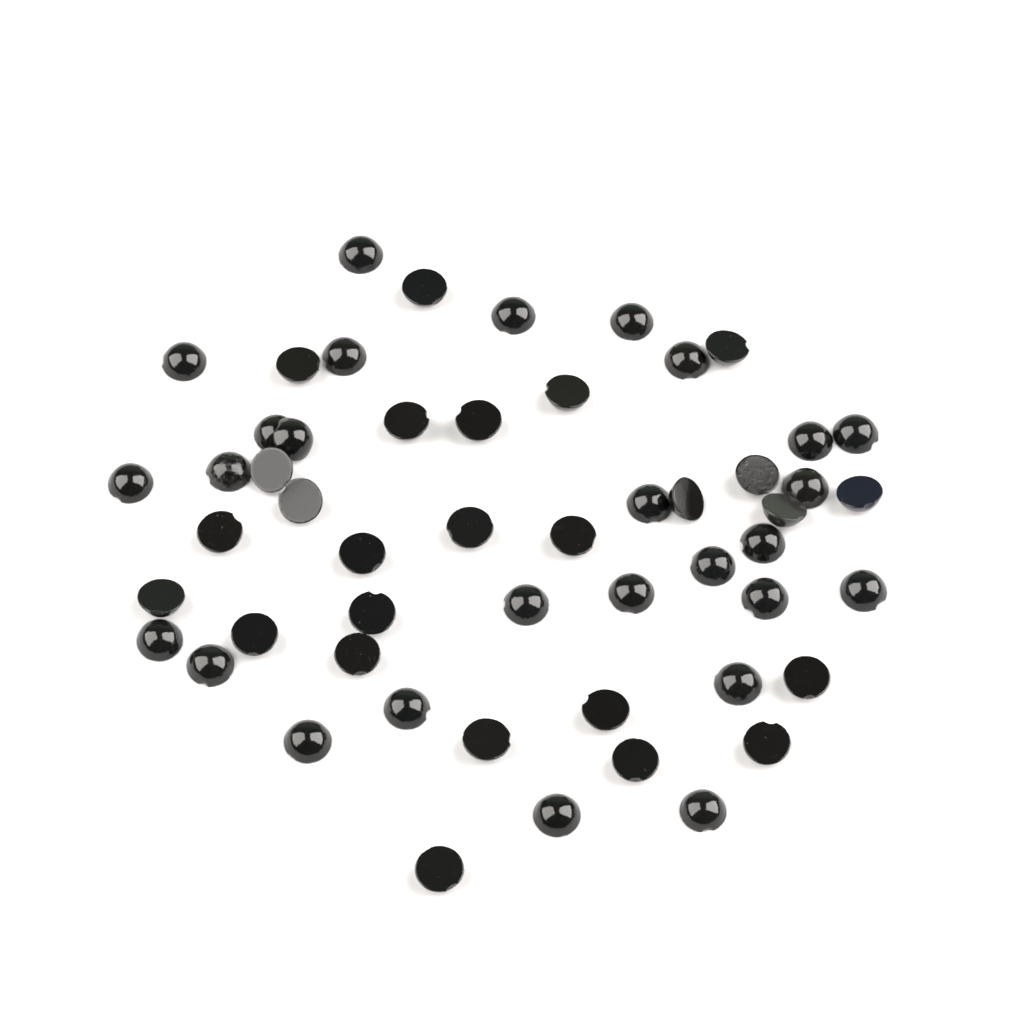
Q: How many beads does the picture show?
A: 53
